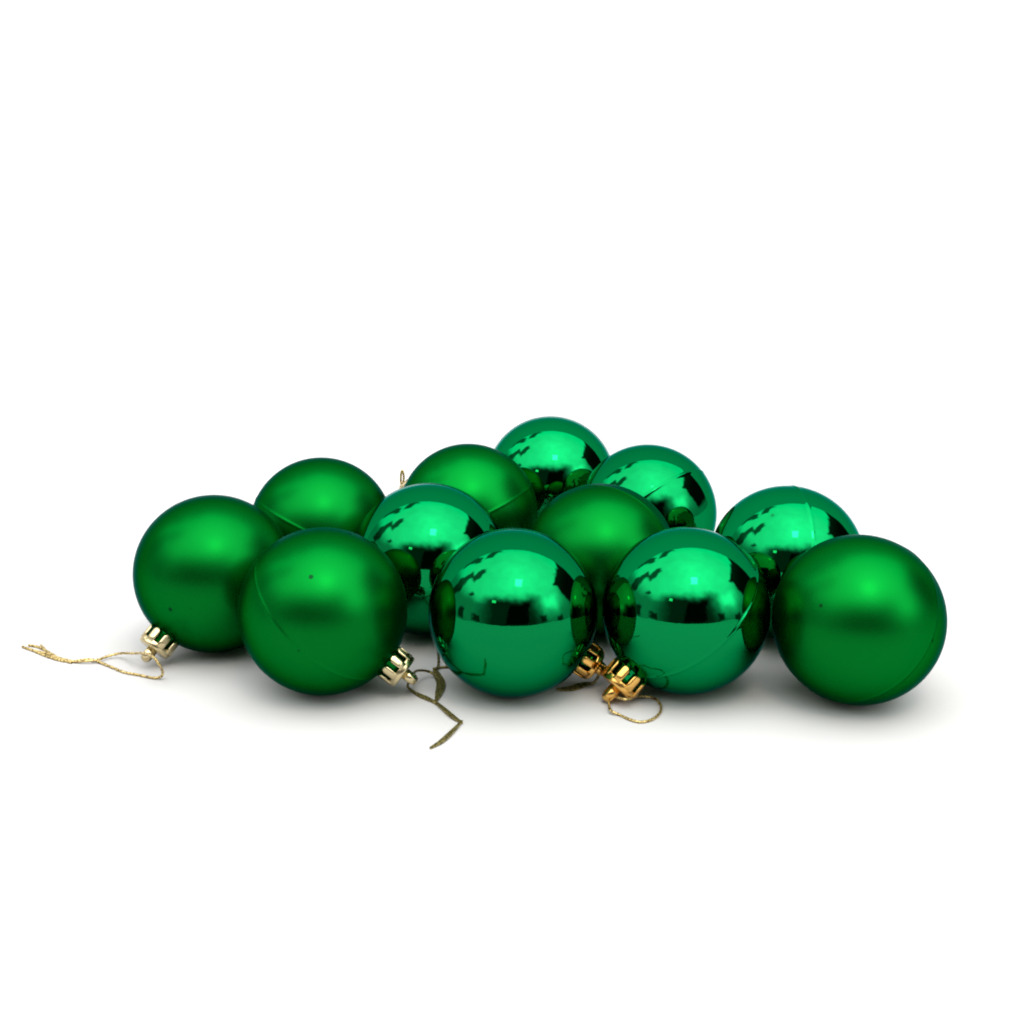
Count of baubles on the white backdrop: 12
